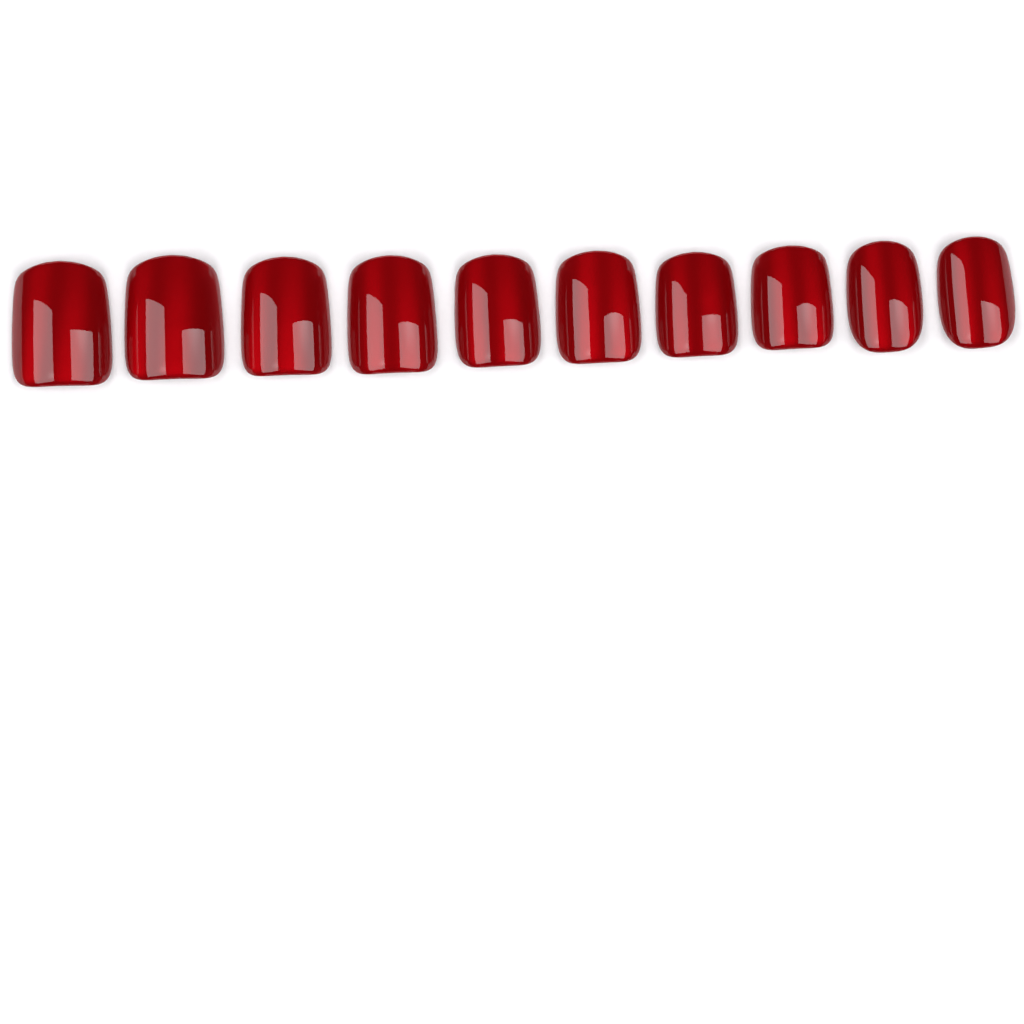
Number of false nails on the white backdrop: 10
